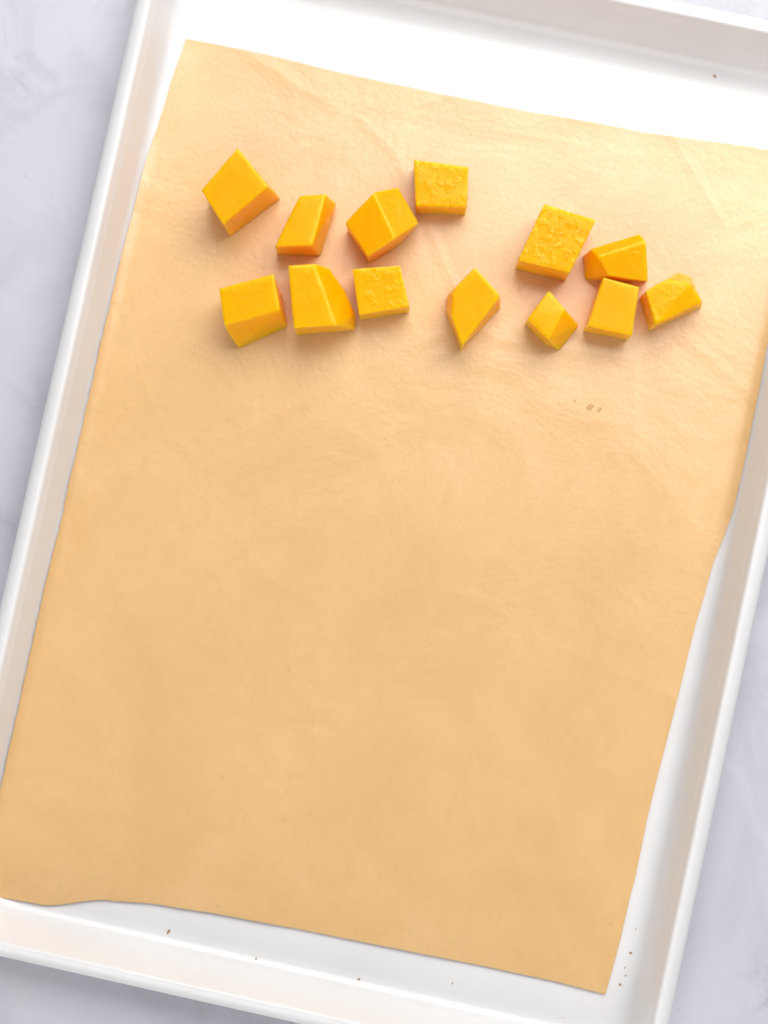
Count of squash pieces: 13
